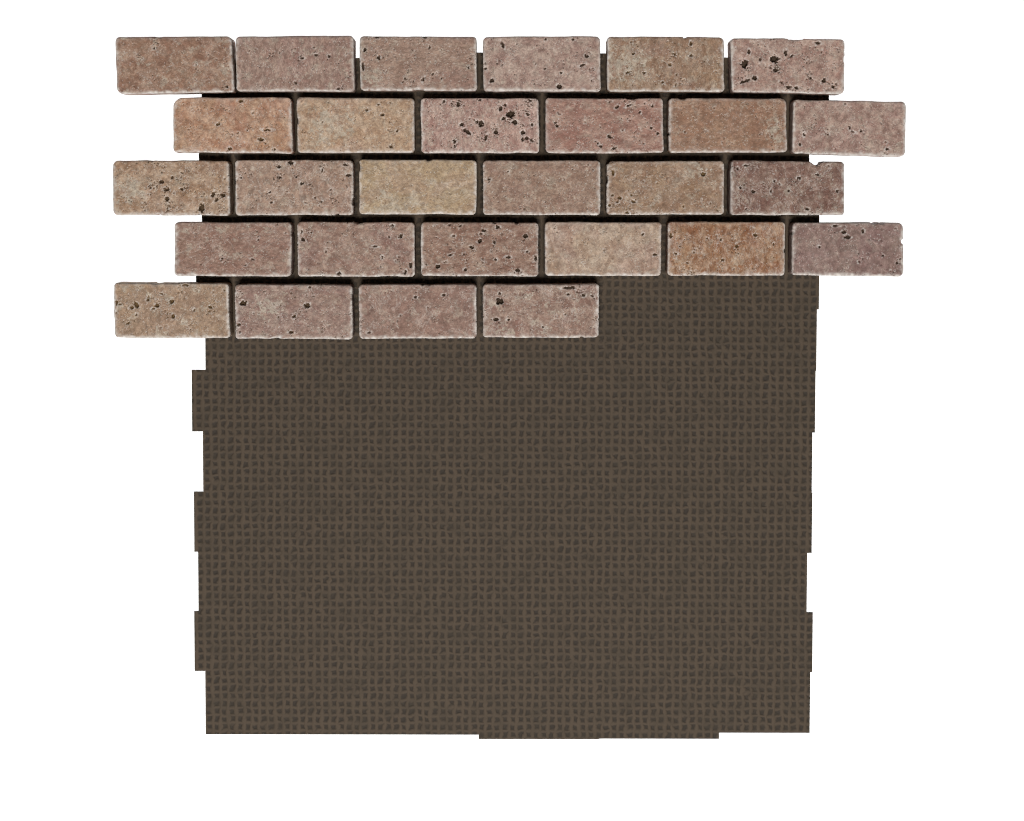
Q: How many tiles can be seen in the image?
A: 28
